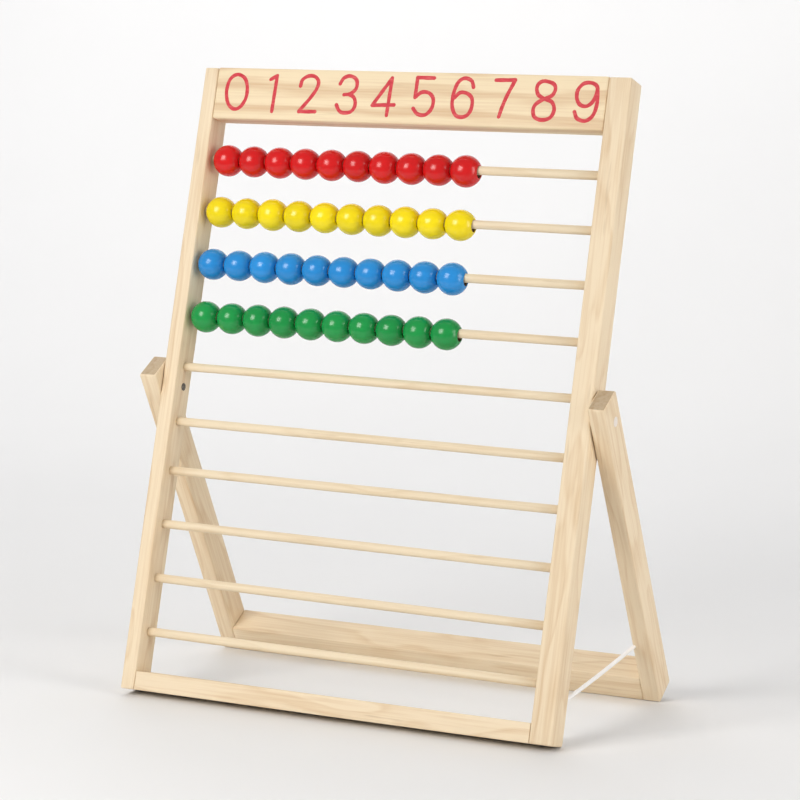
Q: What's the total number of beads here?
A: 40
